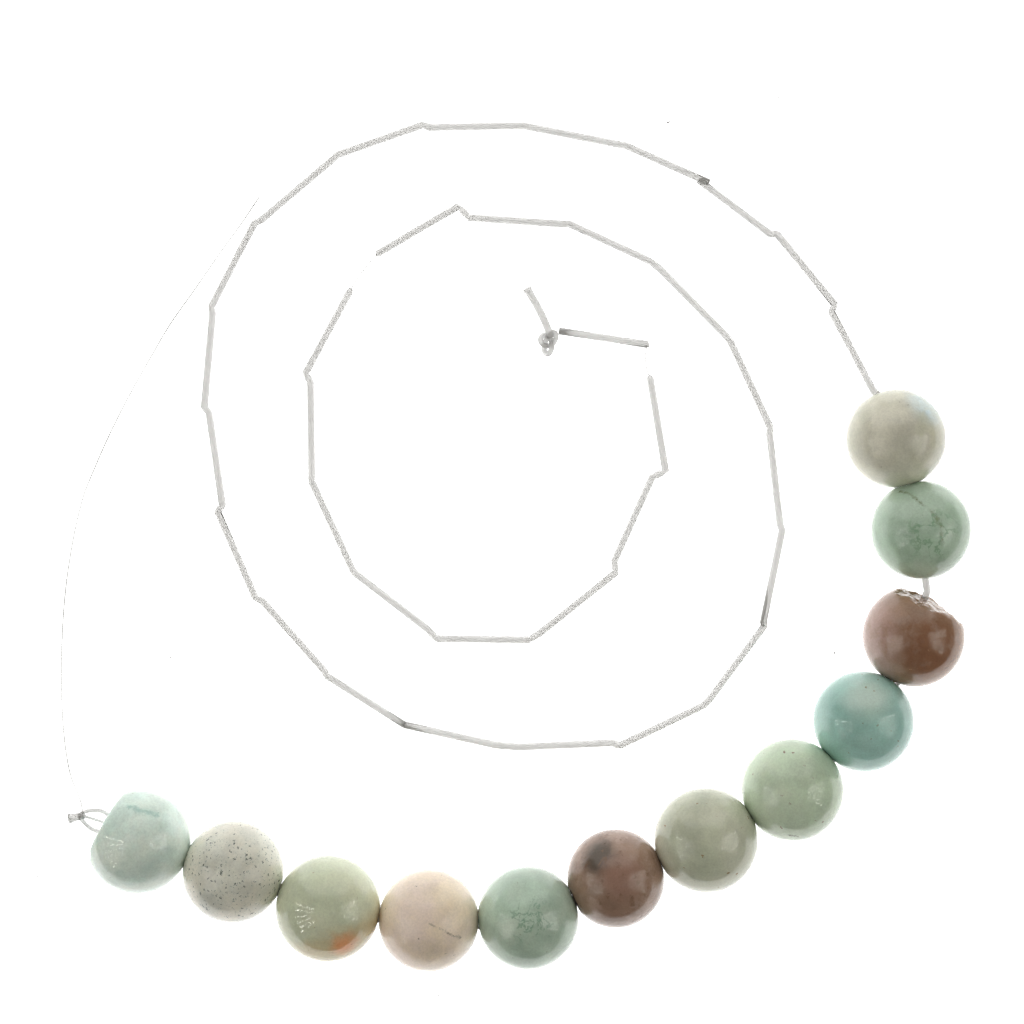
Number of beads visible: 12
